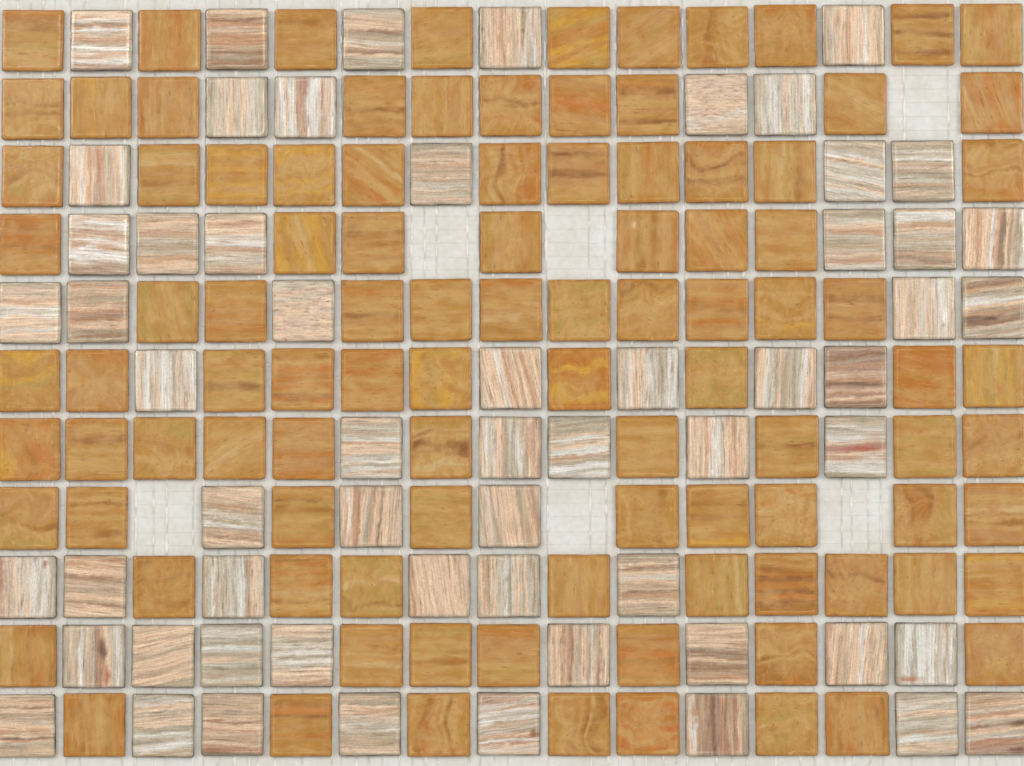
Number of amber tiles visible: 100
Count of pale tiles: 59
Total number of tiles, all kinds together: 159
